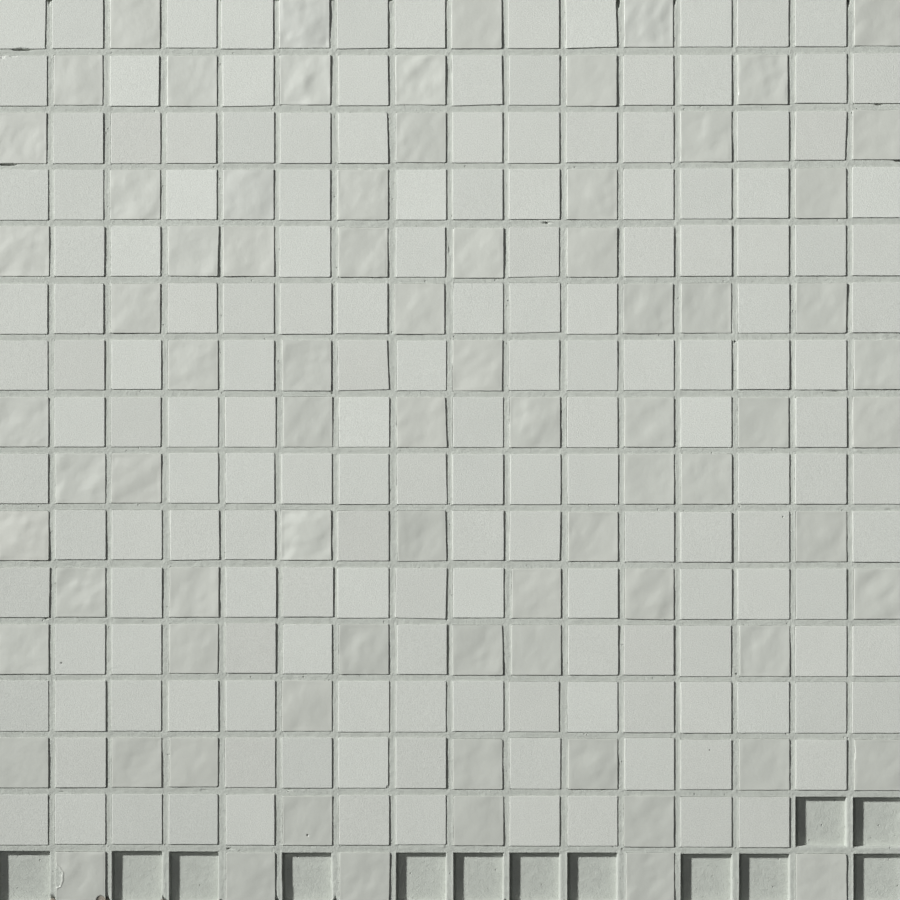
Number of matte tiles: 165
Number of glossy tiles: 78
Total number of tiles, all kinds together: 243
